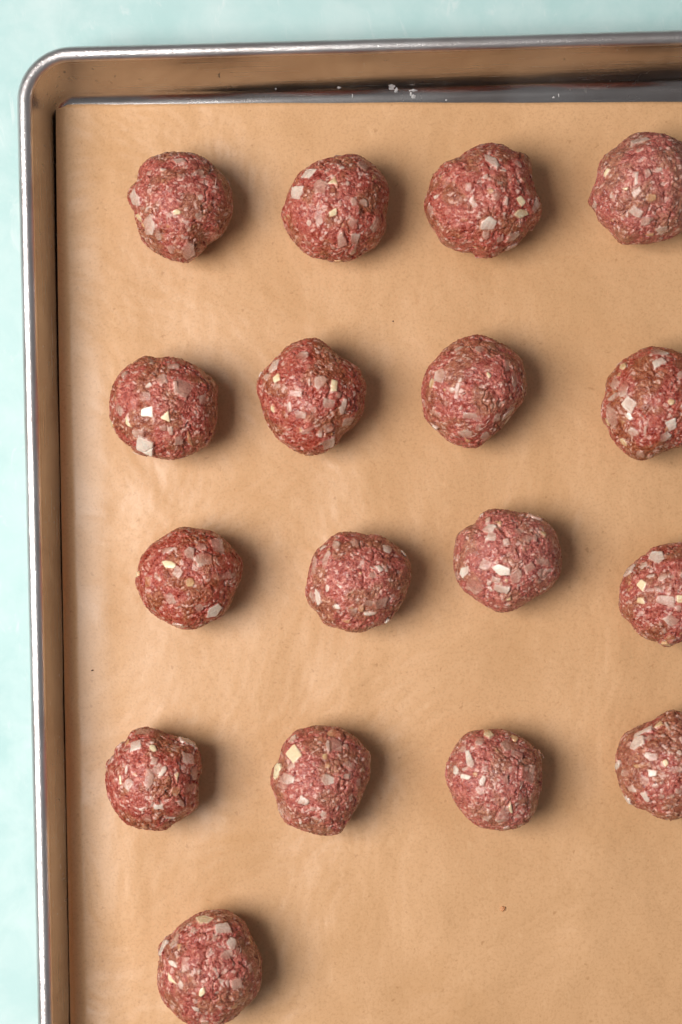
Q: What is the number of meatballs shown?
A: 17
